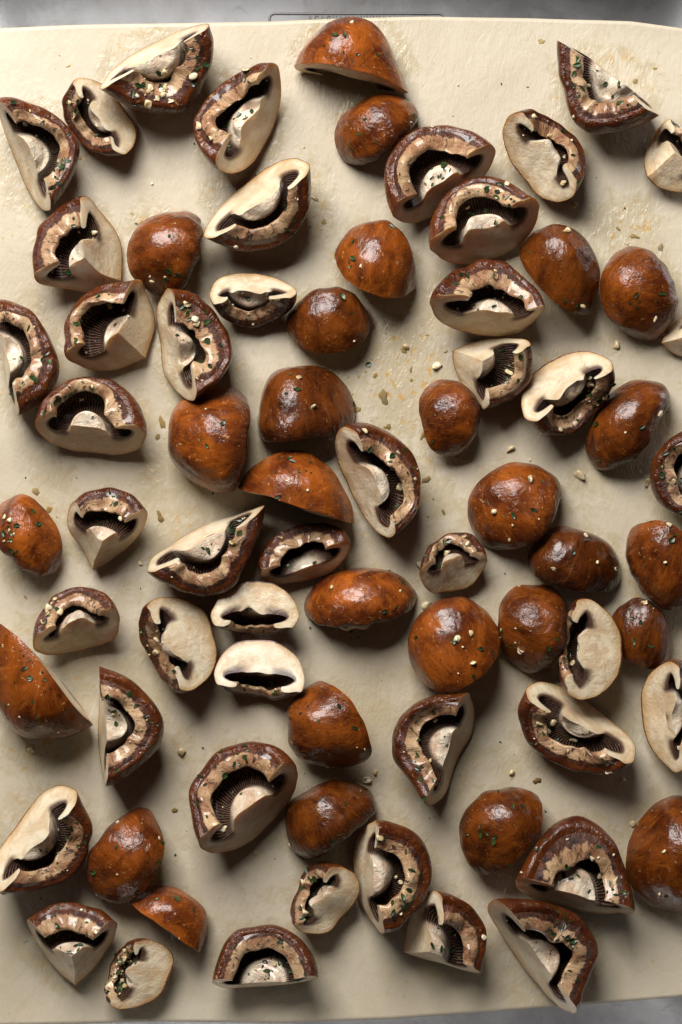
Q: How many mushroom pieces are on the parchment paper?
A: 72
